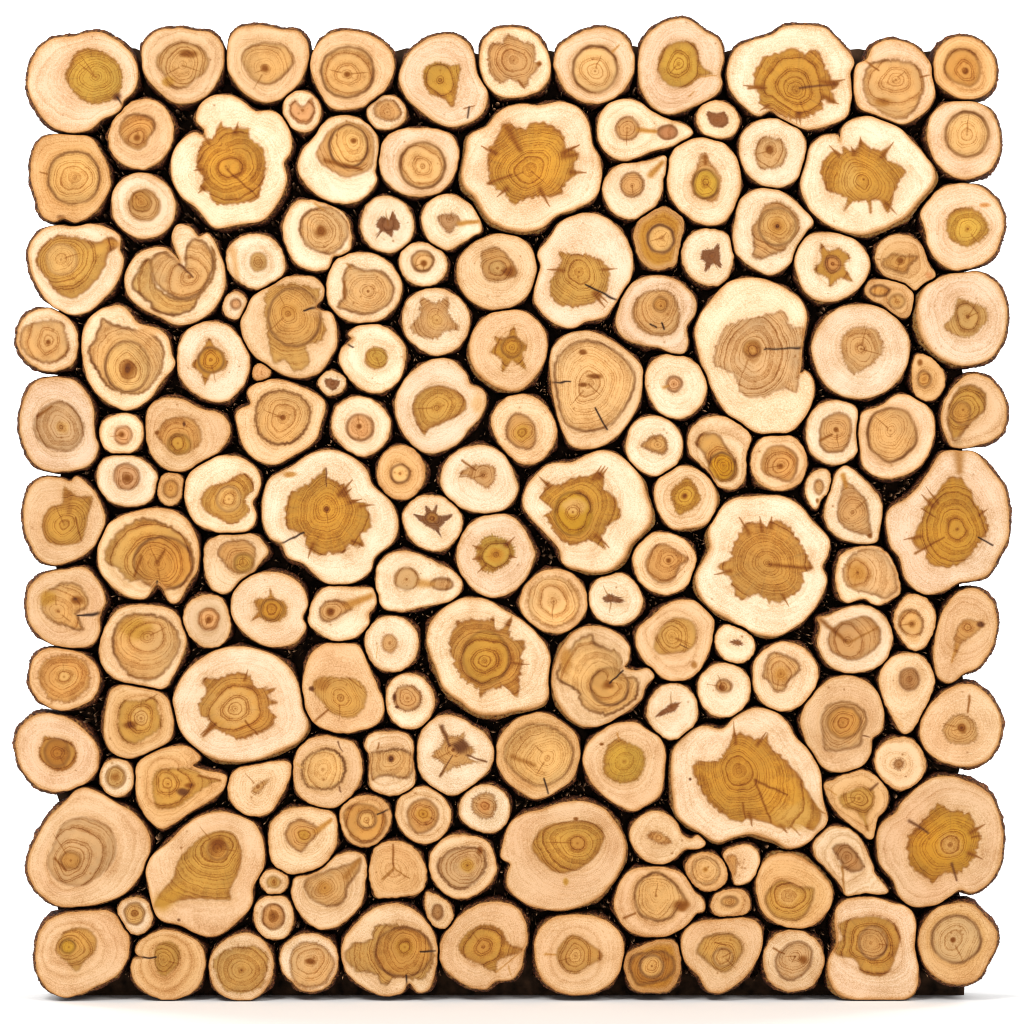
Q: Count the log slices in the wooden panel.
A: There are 166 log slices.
